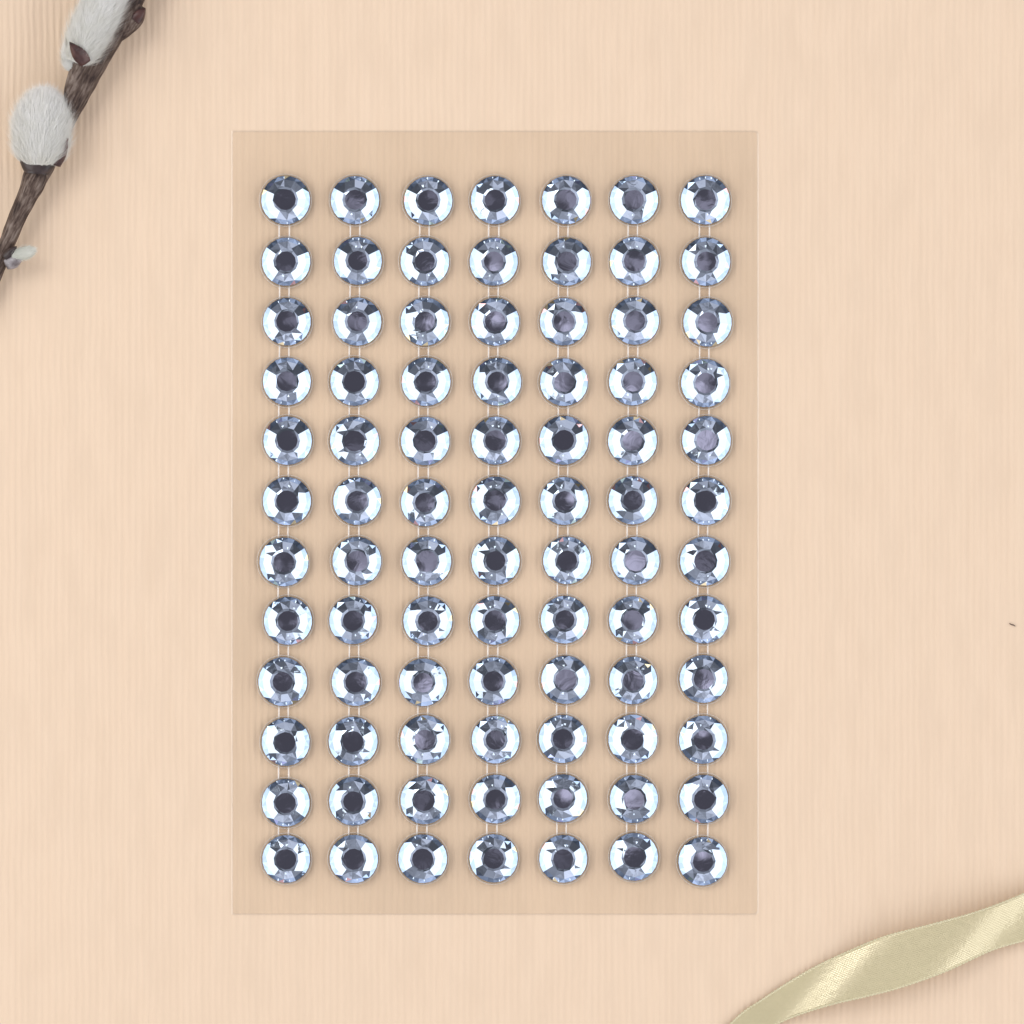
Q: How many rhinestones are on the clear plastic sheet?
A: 84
